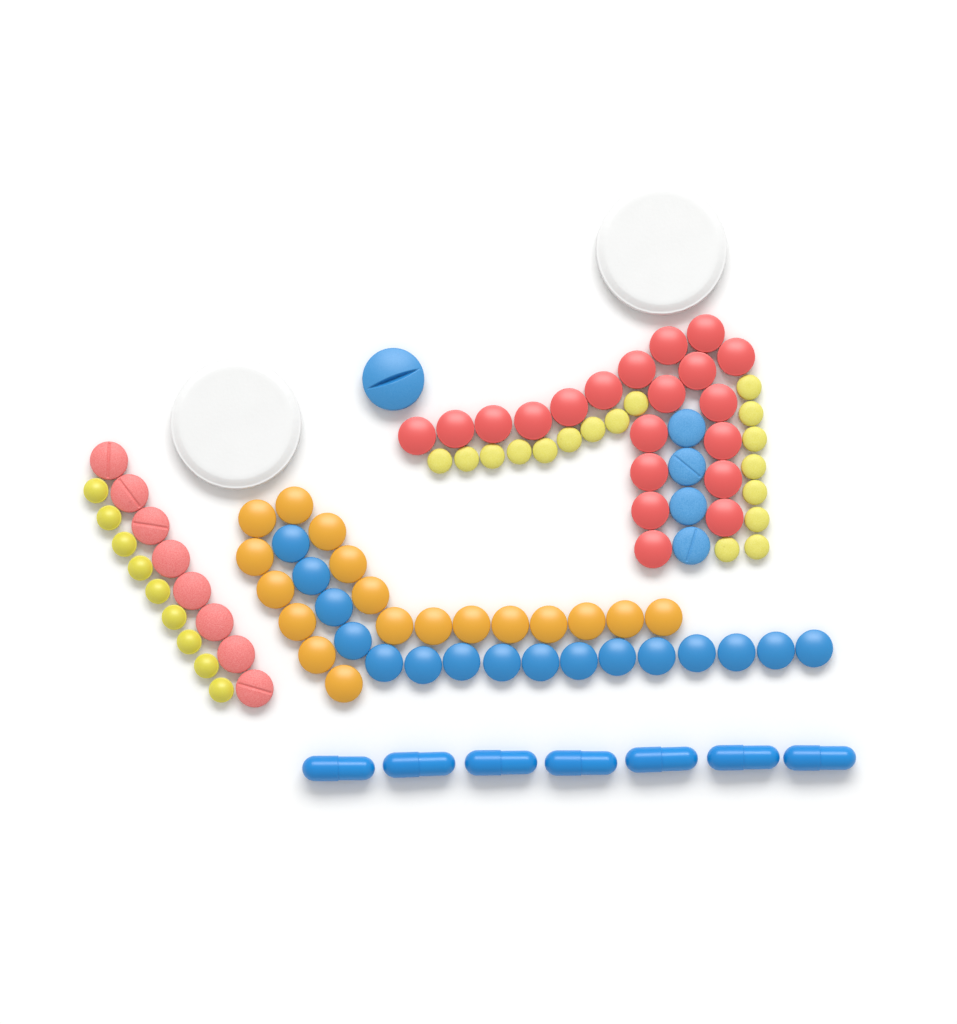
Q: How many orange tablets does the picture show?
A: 18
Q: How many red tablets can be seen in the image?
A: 28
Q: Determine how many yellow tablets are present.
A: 26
